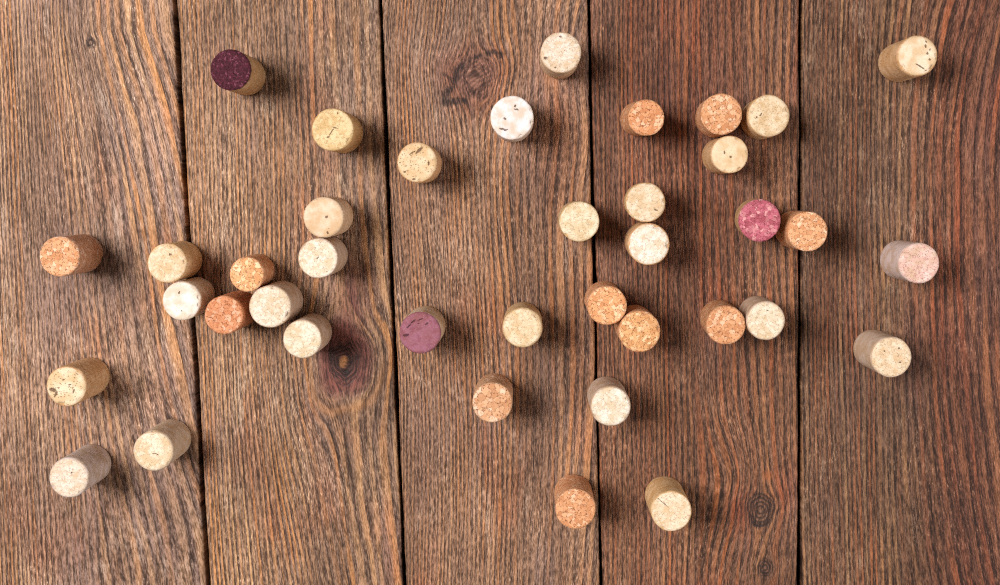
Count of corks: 39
